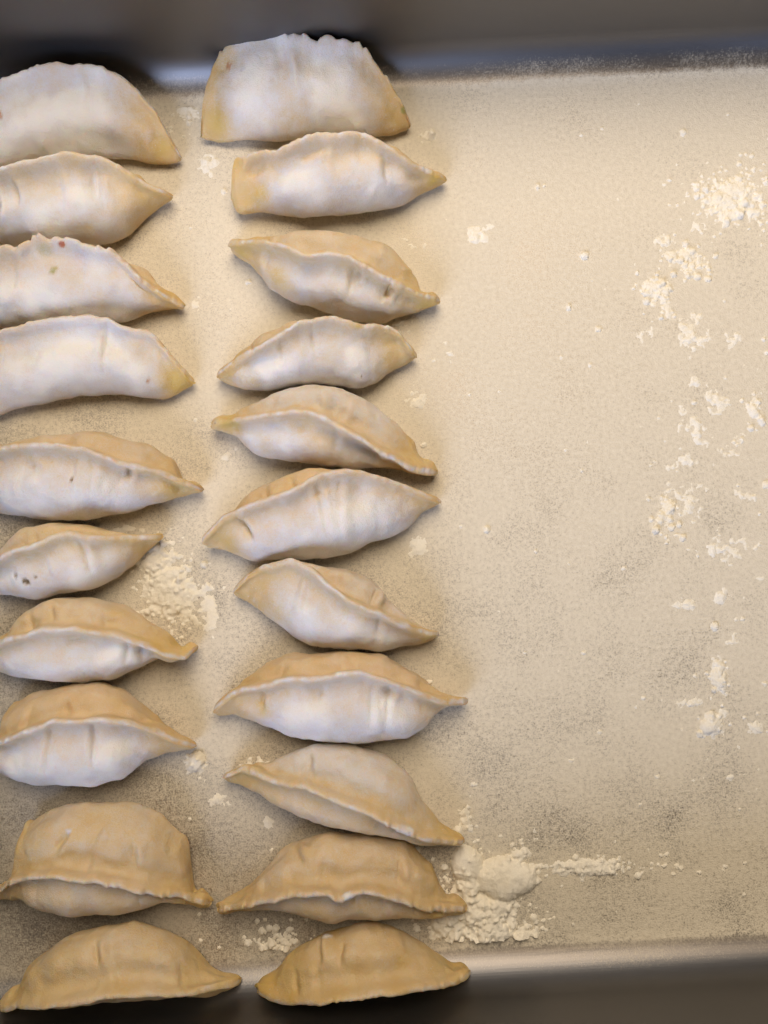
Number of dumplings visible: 21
